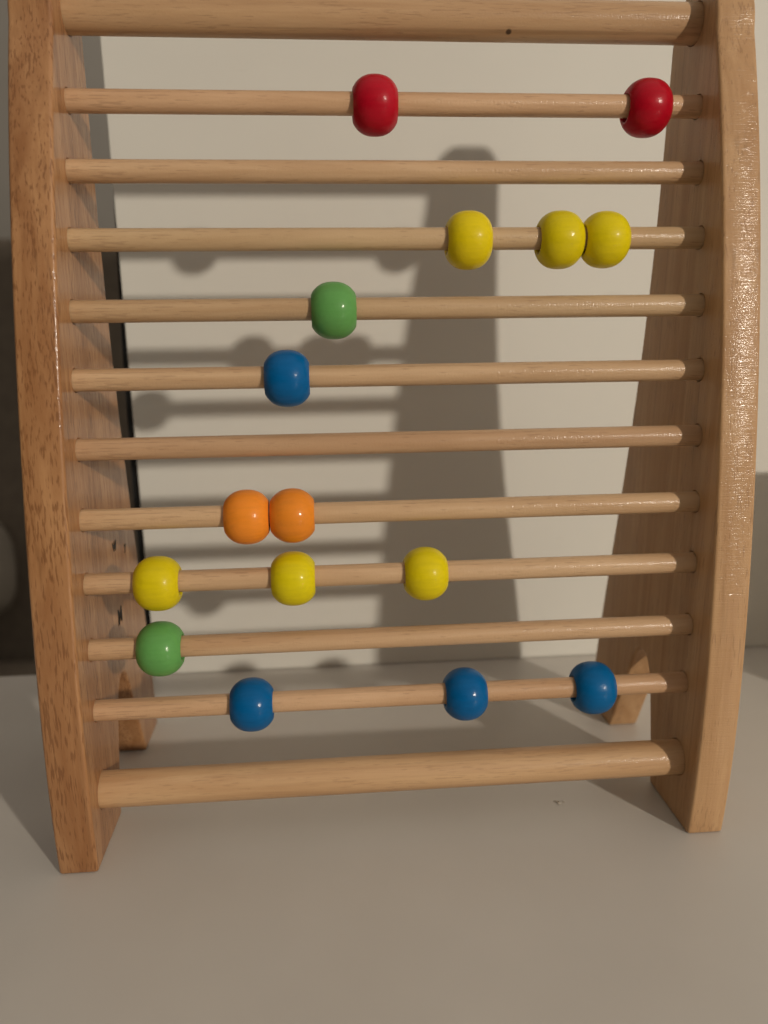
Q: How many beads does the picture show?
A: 16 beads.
